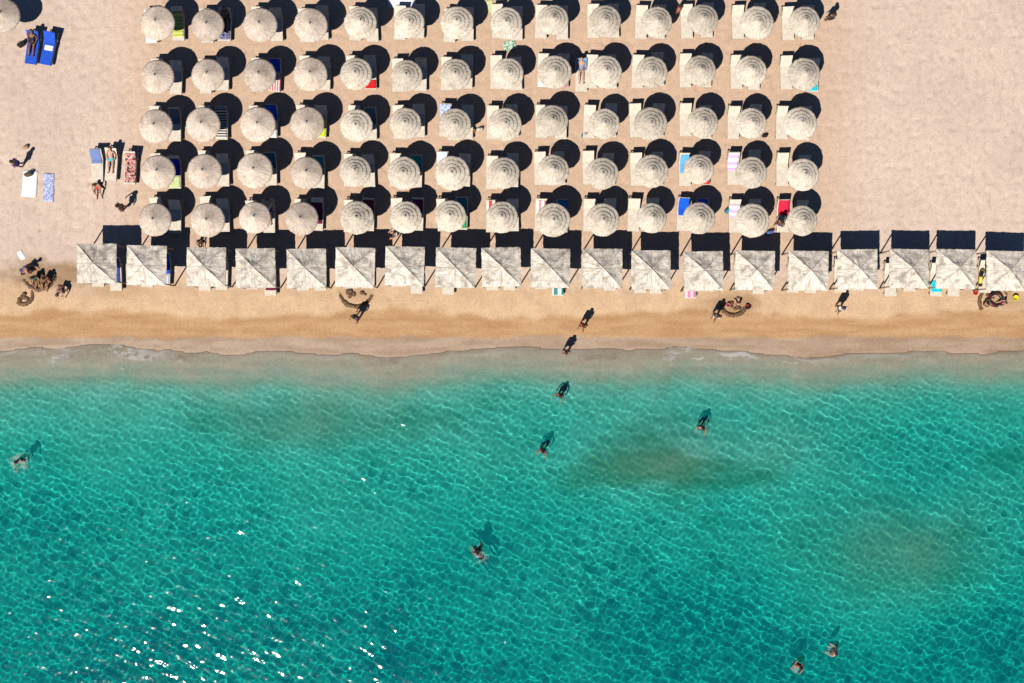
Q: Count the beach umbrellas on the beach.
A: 71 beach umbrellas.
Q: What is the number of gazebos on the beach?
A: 19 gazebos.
